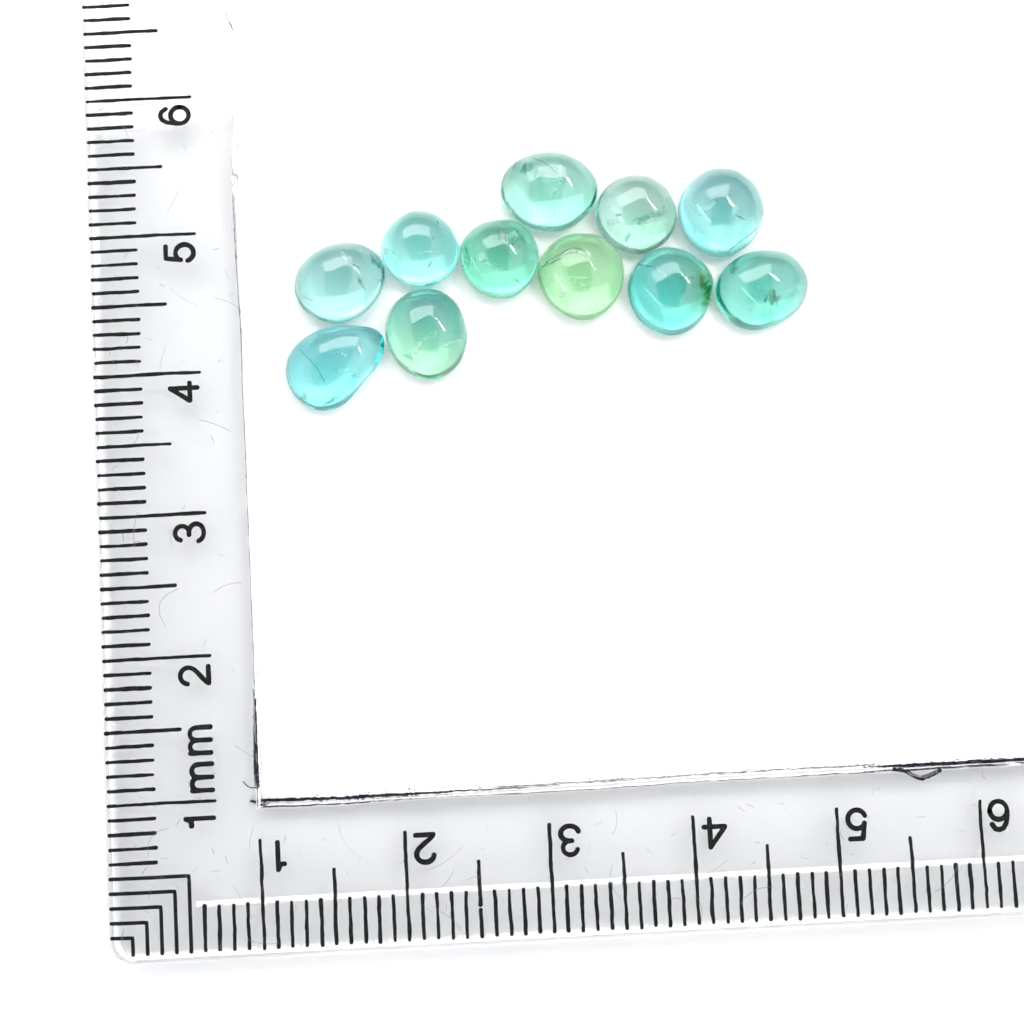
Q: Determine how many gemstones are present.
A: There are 11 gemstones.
